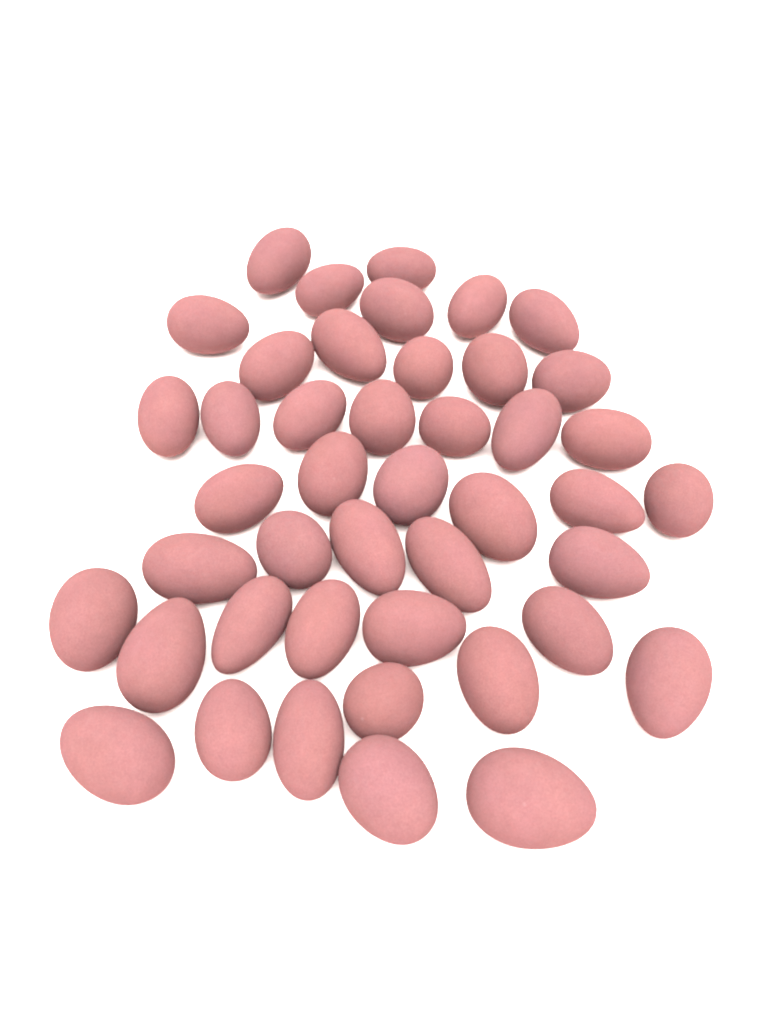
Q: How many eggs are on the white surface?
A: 44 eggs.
